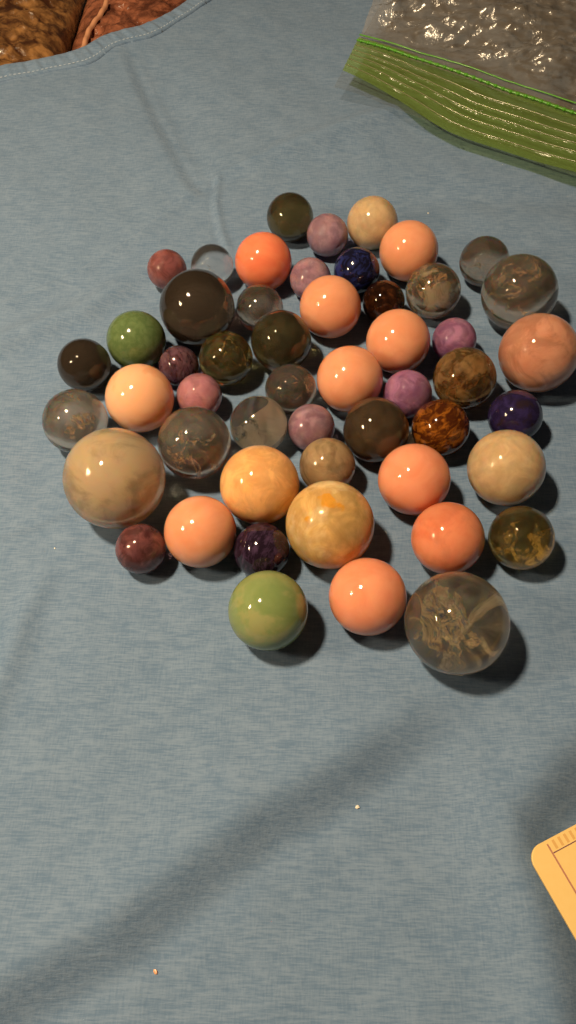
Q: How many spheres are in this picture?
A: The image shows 51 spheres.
